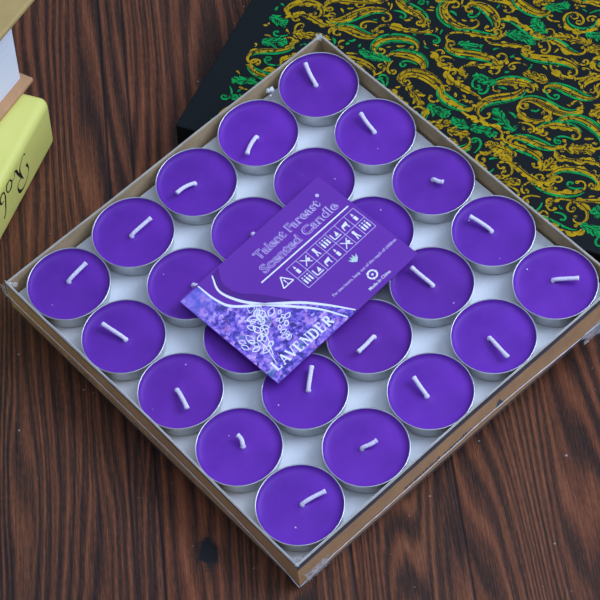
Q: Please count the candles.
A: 24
